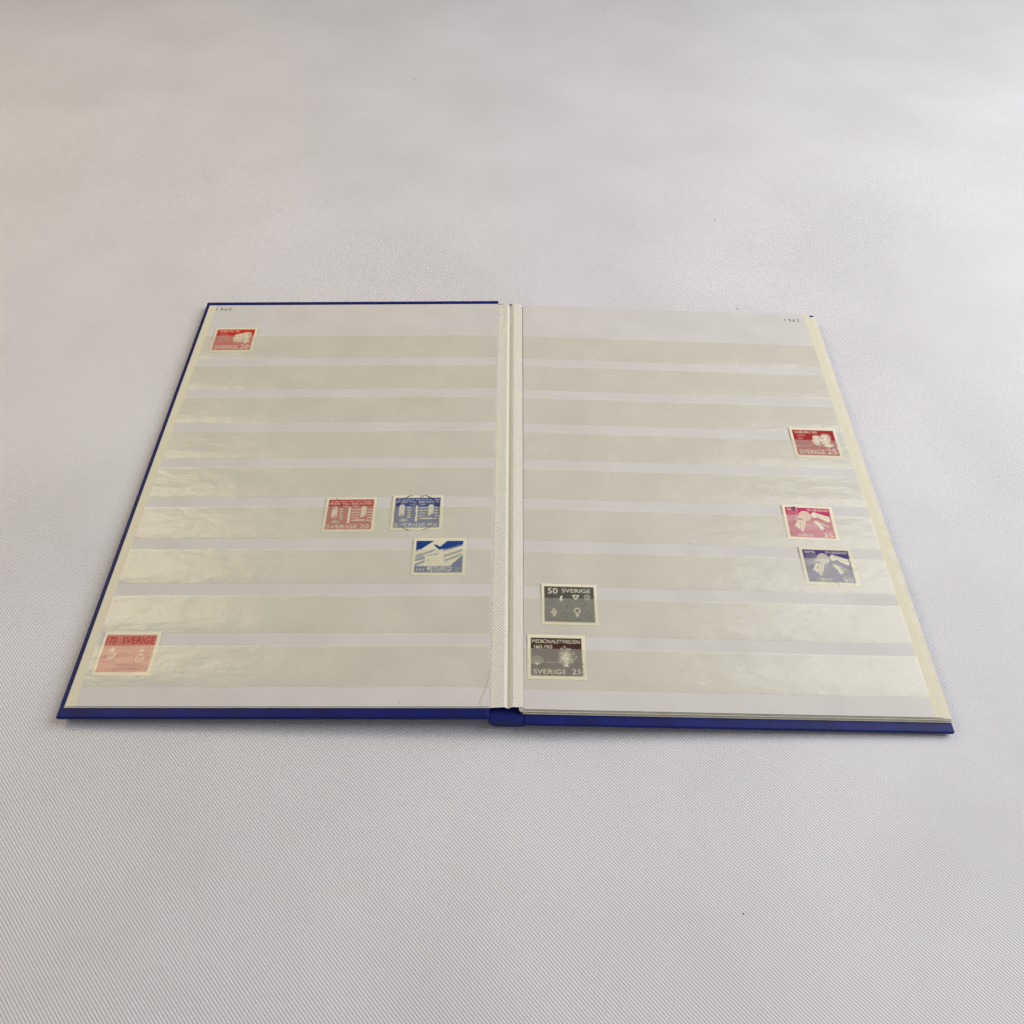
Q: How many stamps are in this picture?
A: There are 10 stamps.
